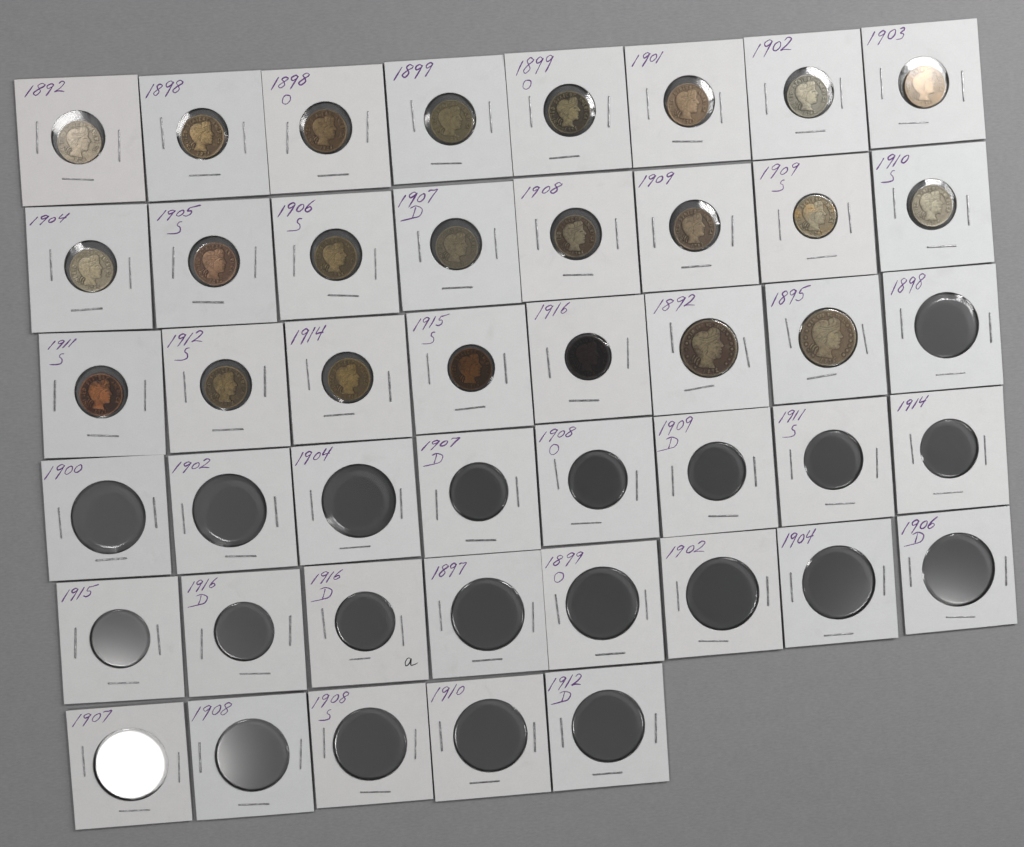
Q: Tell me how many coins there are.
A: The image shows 23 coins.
